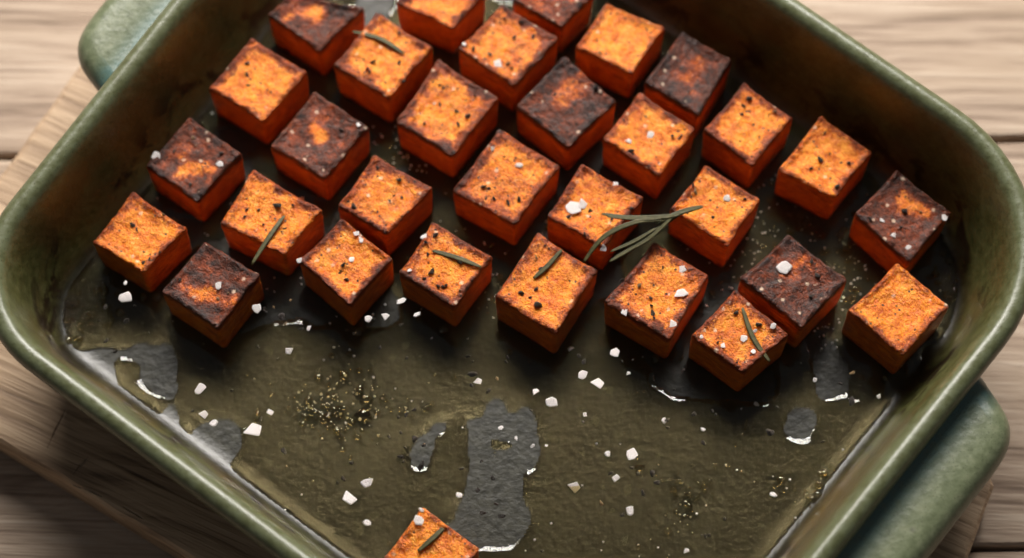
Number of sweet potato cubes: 31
